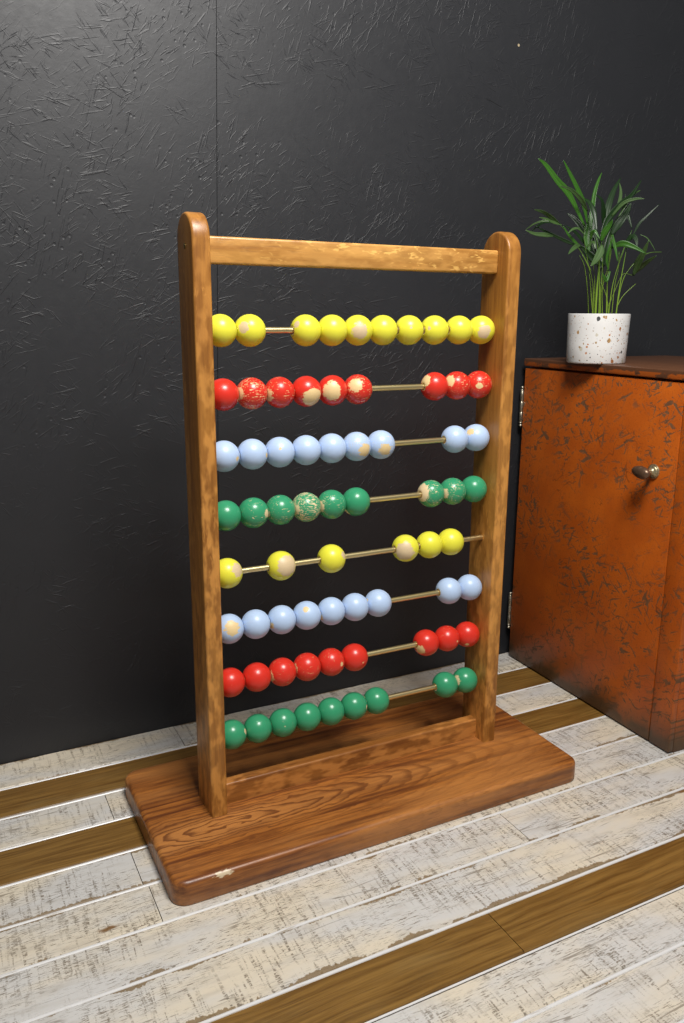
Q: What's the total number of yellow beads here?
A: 16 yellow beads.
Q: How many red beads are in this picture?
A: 18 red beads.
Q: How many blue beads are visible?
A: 18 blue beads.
